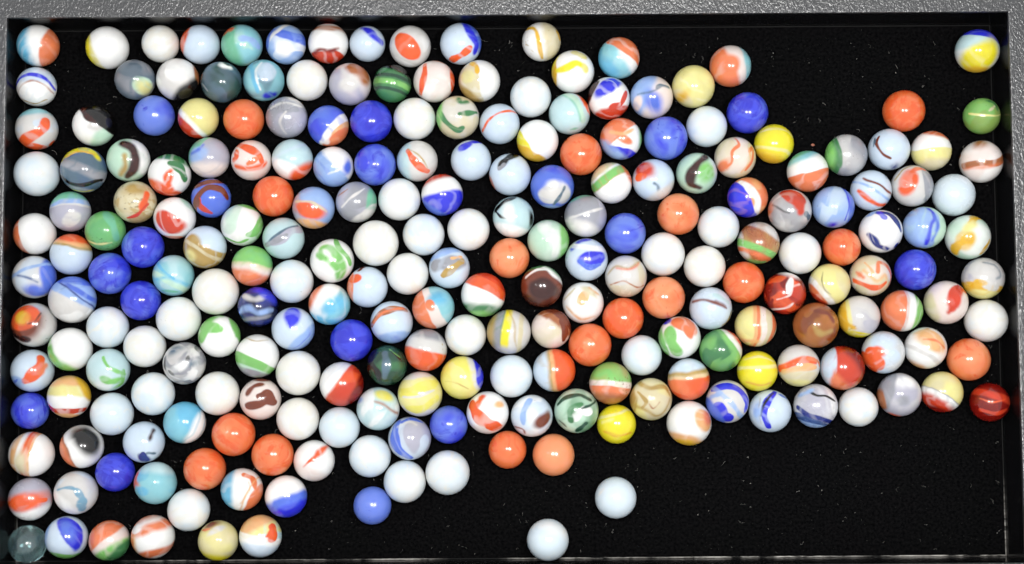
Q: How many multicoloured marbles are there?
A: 166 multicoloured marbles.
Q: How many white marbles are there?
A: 38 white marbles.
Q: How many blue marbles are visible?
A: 15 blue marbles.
